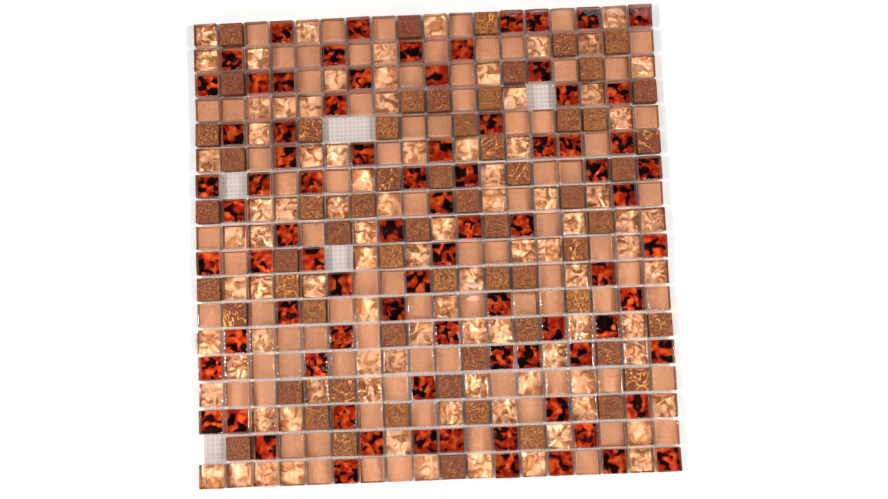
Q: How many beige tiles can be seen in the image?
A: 83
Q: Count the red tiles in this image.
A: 82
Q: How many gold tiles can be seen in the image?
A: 91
